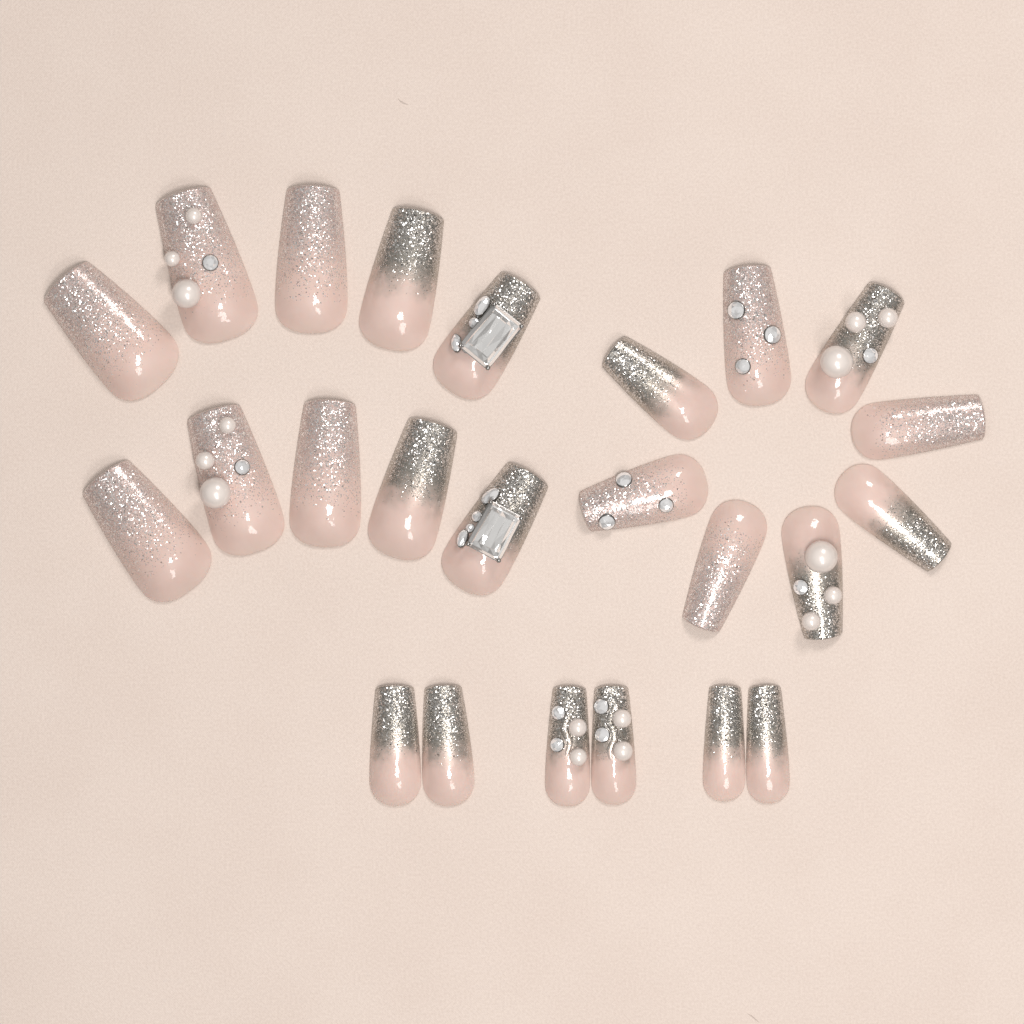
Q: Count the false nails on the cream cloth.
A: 24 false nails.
